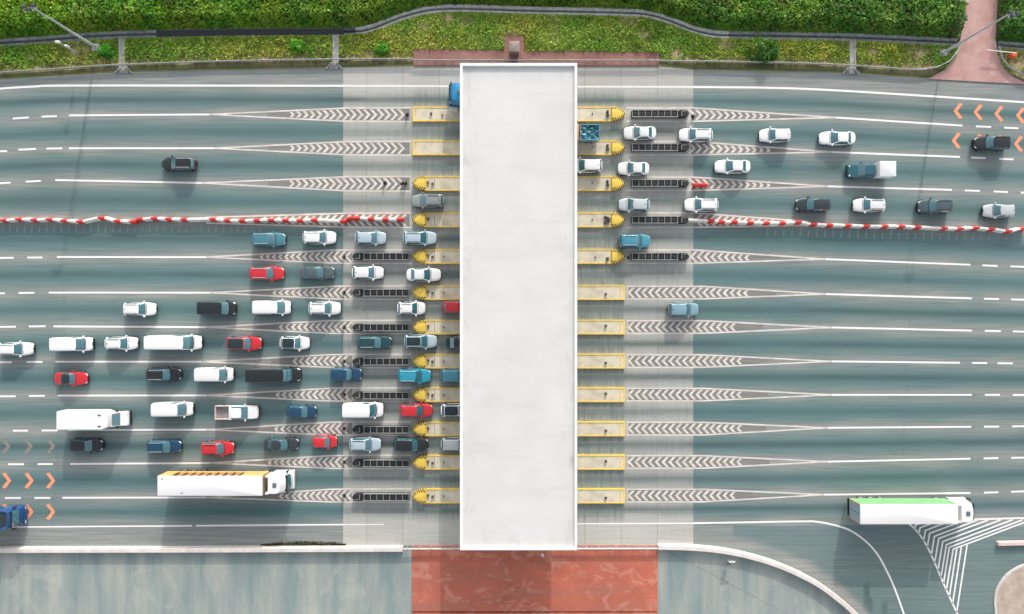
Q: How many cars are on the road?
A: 53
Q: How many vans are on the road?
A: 8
